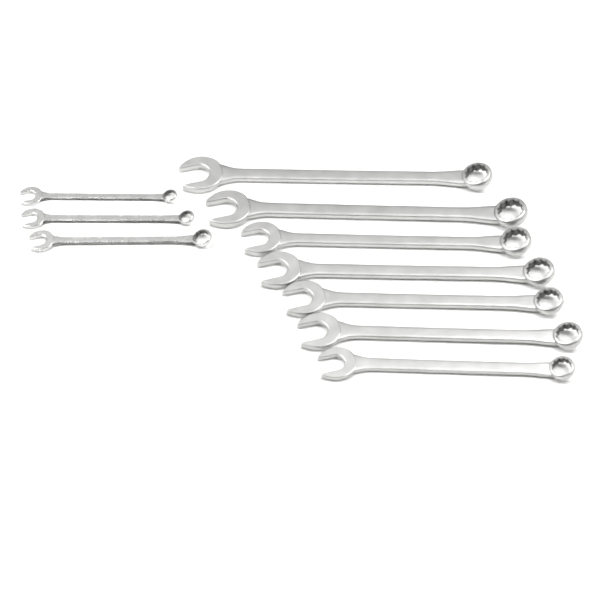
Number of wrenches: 10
